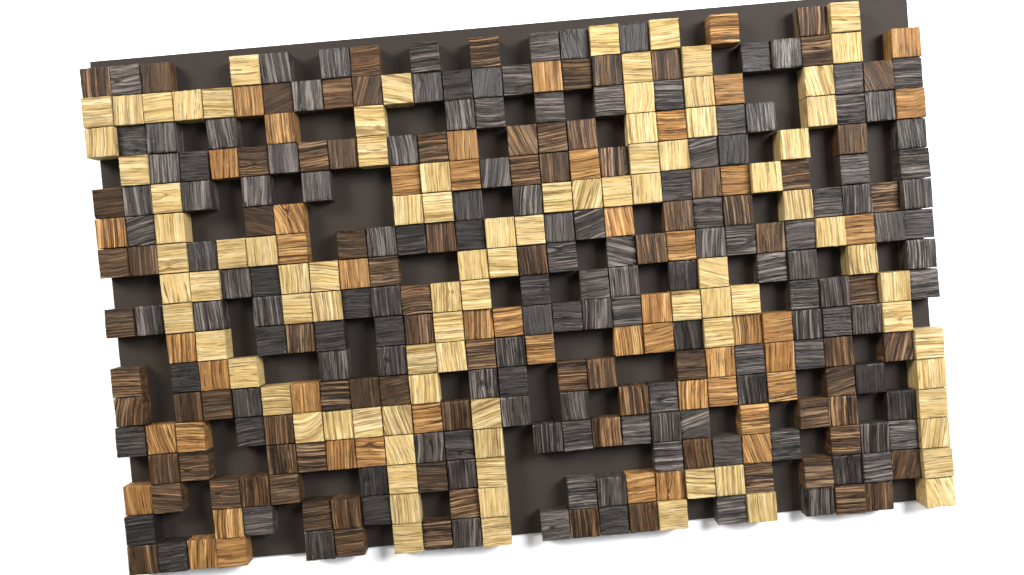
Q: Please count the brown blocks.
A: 88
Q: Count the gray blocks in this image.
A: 136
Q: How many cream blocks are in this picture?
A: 92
